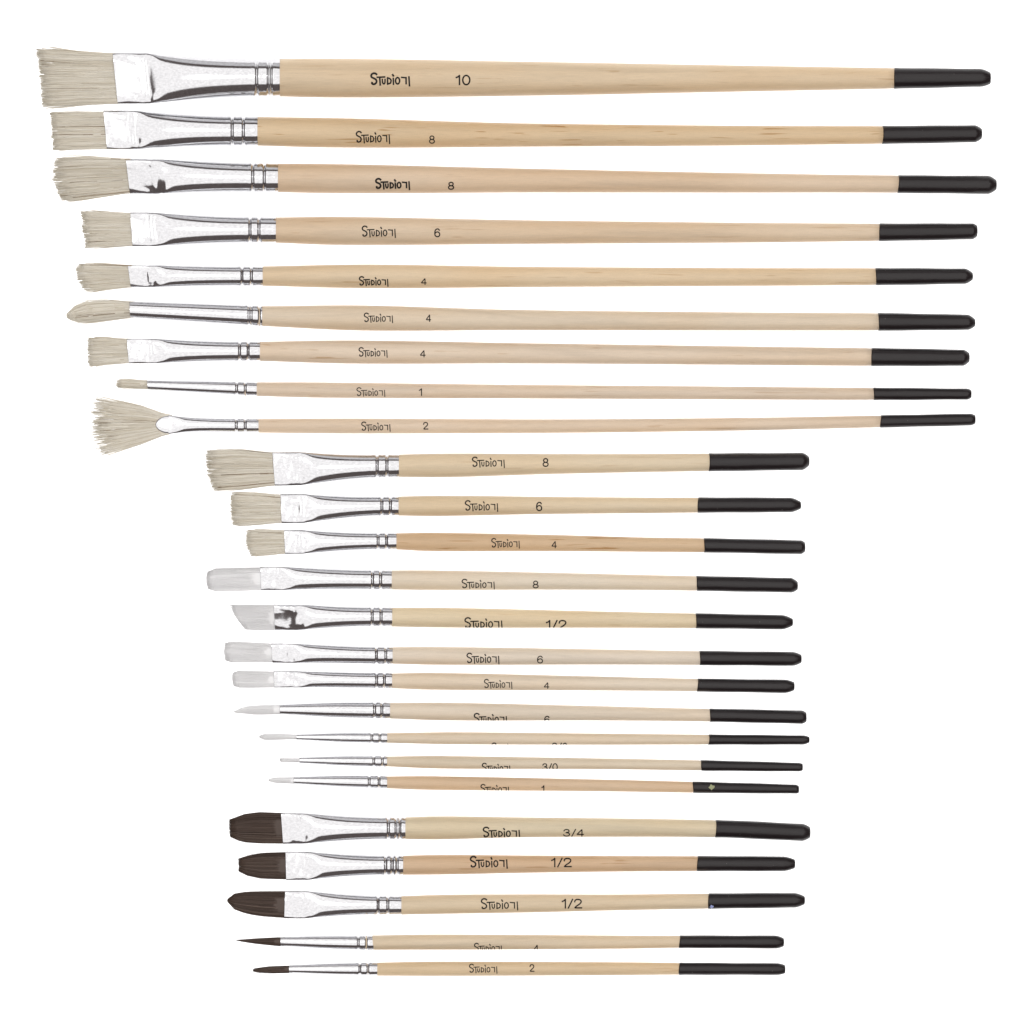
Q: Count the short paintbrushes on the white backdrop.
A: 16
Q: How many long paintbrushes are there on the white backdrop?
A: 9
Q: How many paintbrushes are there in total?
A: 25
